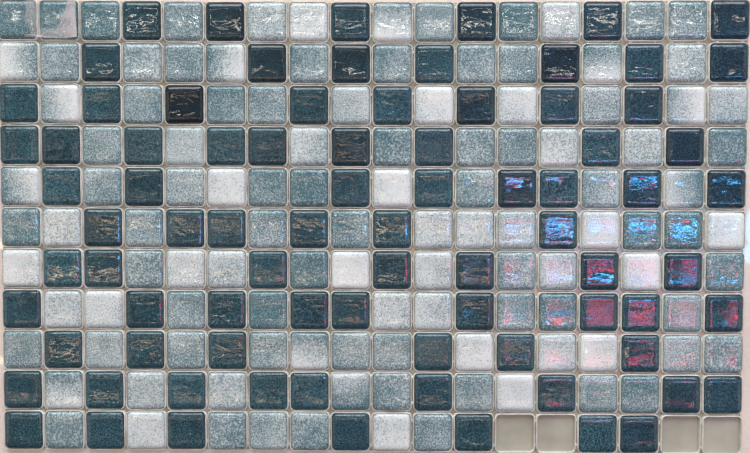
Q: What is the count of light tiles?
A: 112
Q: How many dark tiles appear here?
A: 82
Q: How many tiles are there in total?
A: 194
